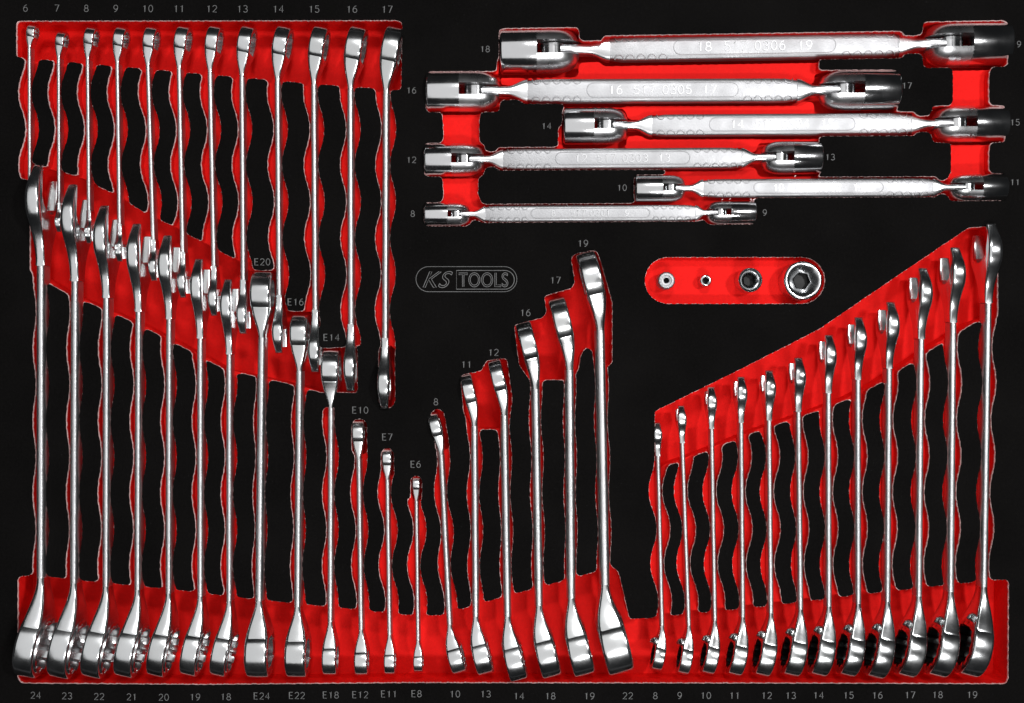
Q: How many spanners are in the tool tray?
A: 43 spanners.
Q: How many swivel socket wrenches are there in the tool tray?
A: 6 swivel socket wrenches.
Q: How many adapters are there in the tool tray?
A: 4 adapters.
